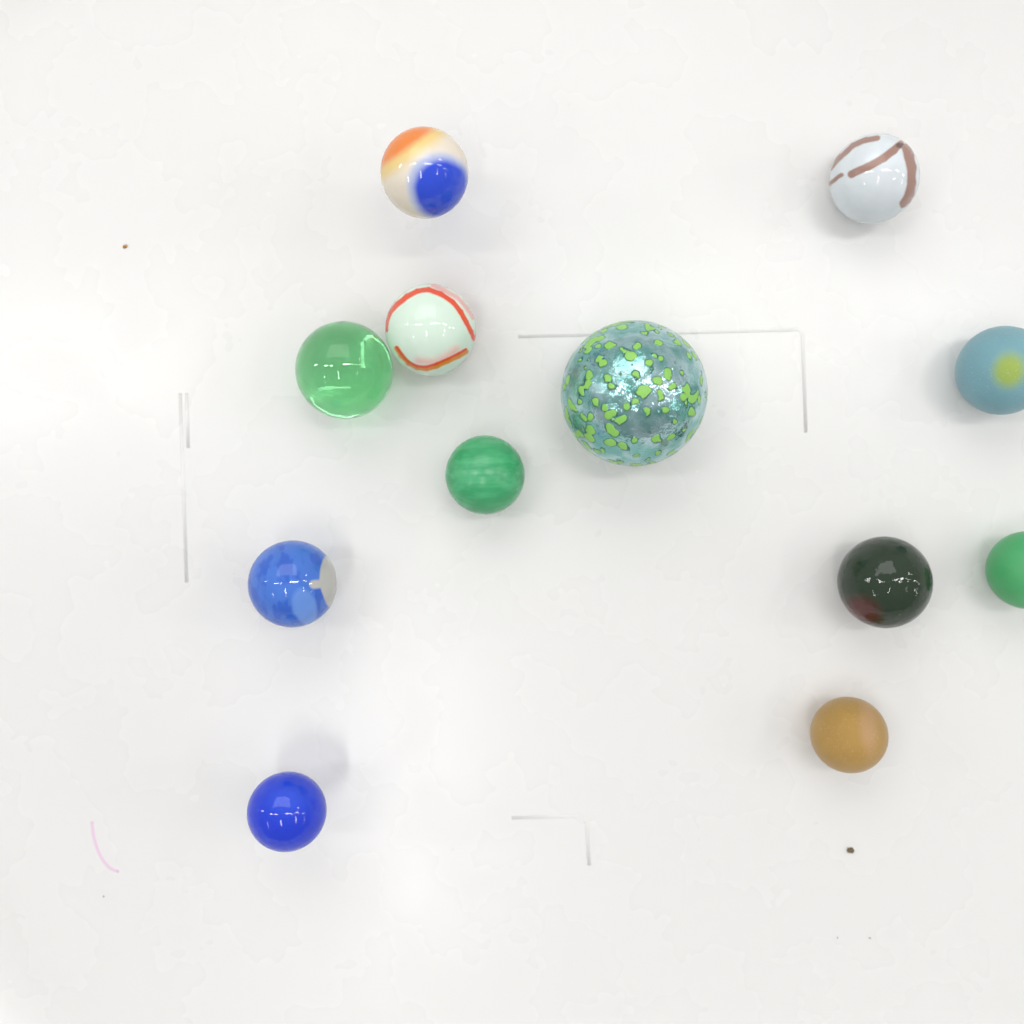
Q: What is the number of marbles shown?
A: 12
